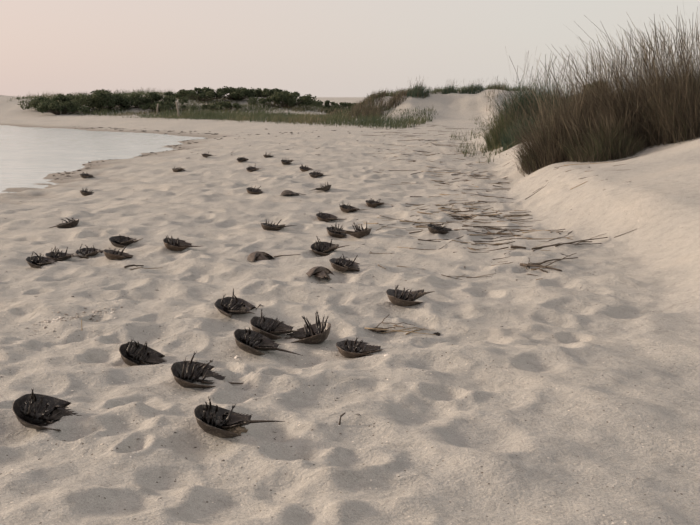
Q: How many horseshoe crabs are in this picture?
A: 41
